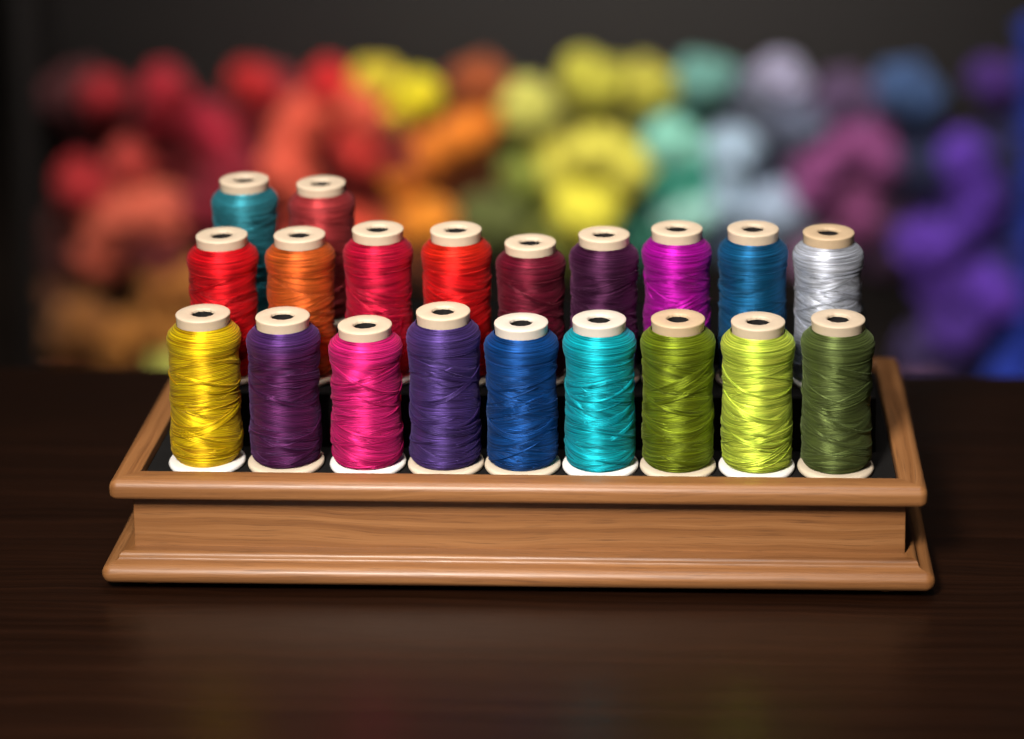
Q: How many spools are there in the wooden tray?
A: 20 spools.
